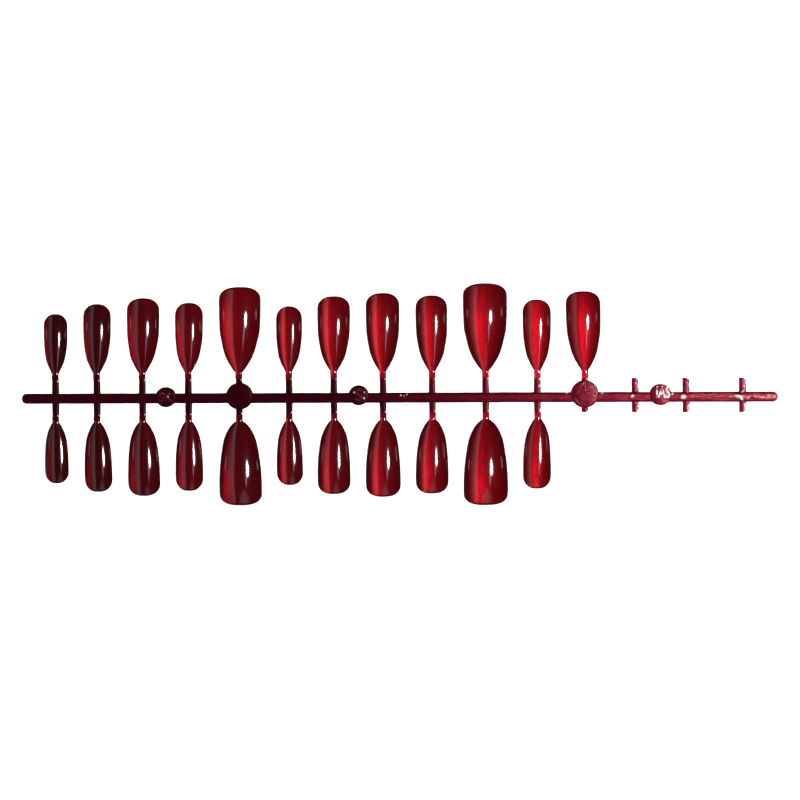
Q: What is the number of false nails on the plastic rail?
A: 23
